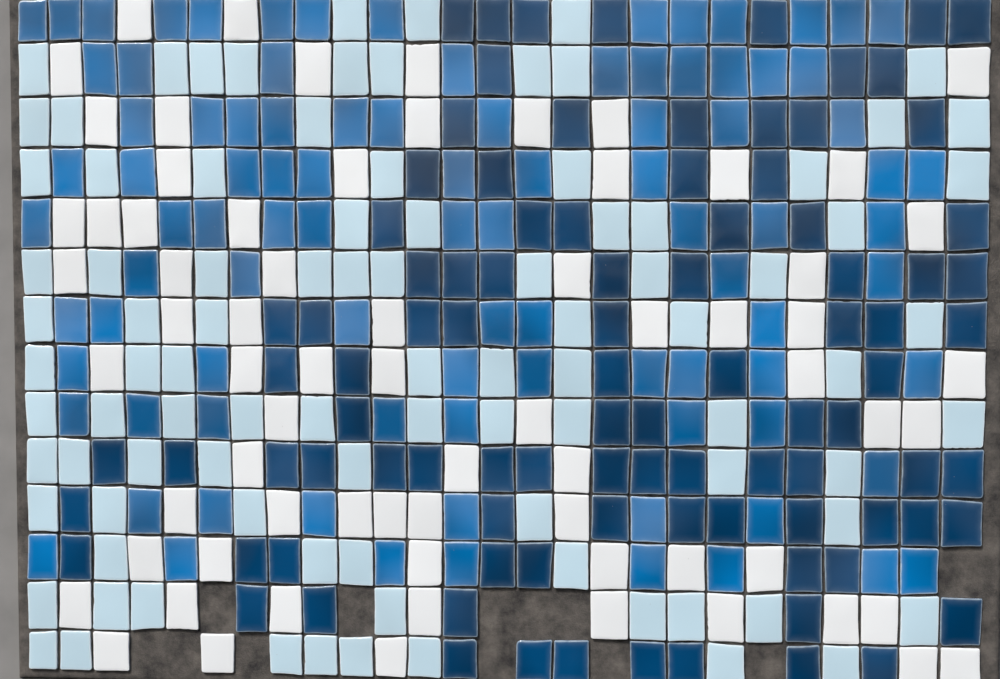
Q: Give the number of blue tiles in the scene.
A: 94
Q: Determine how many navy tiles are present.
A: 95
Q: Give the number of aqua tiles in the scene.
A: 93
